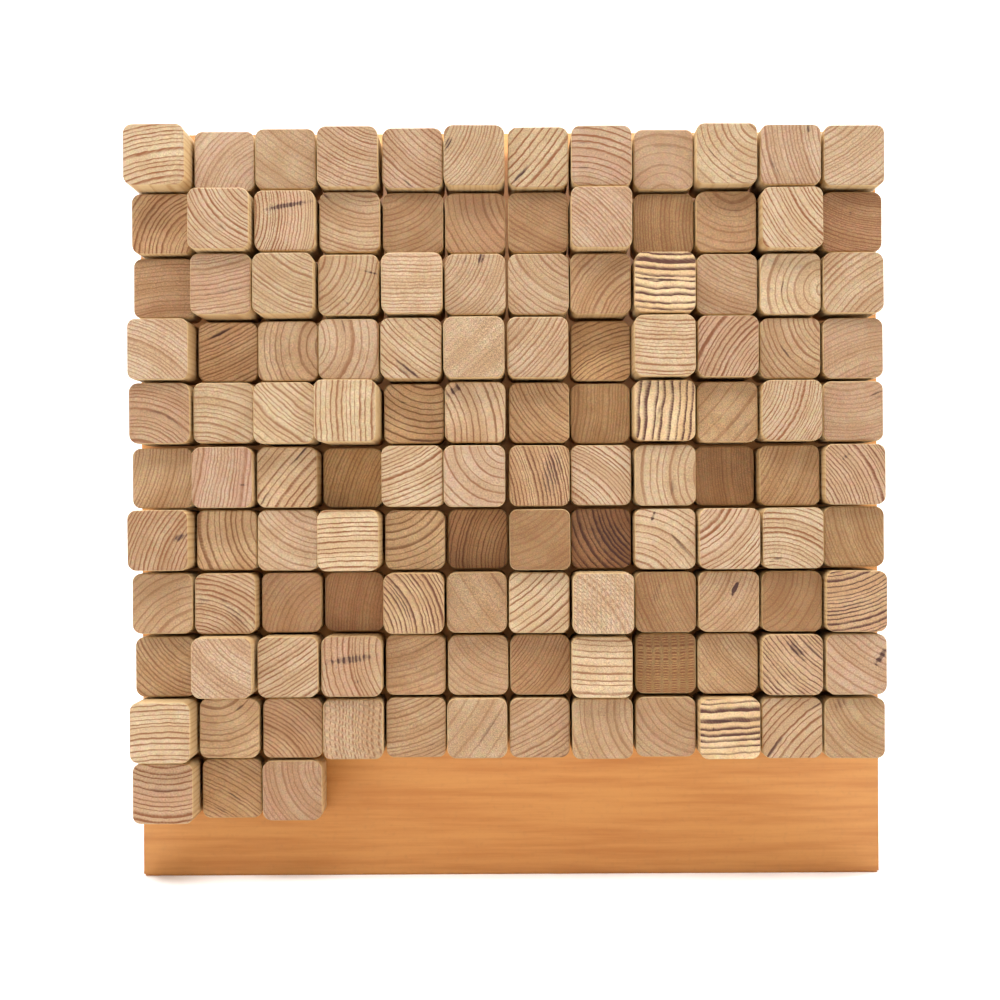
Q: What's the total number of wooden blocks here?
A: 123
